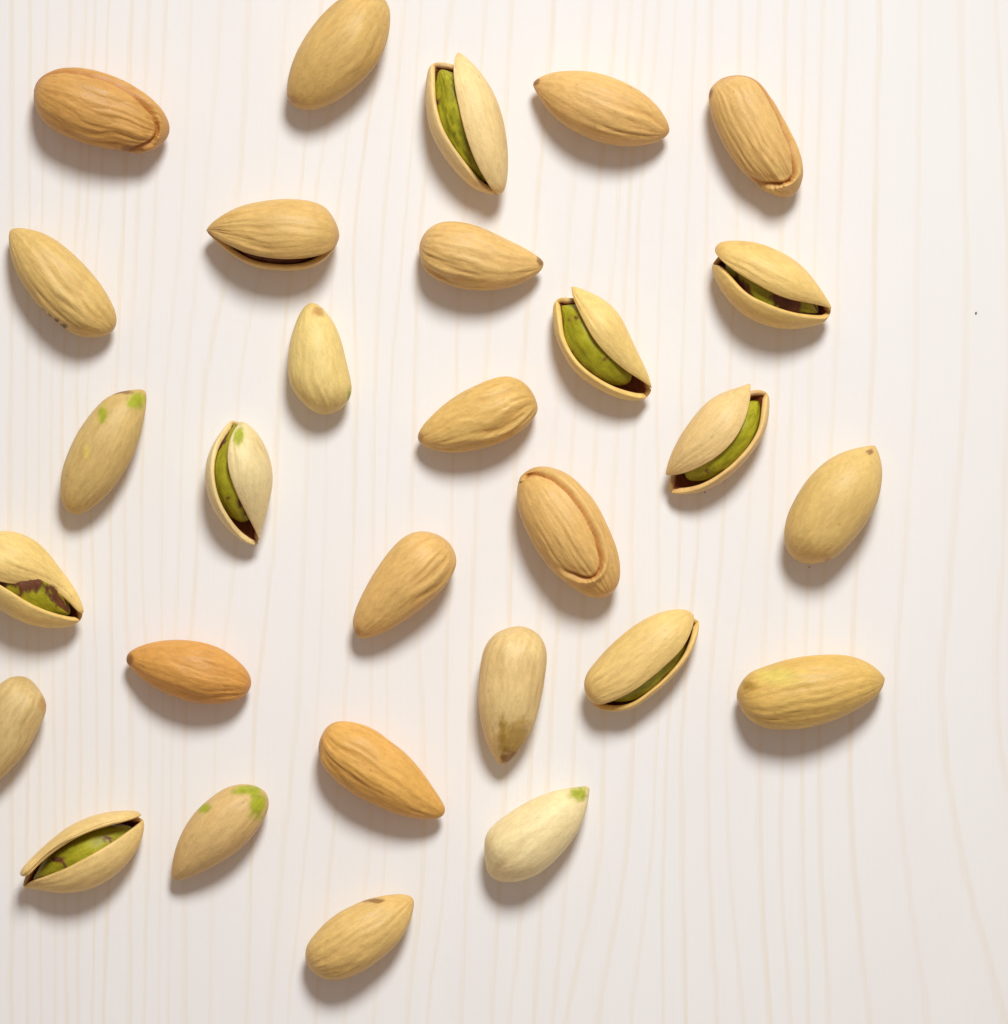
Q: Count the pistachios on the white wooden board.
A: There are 29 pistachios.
